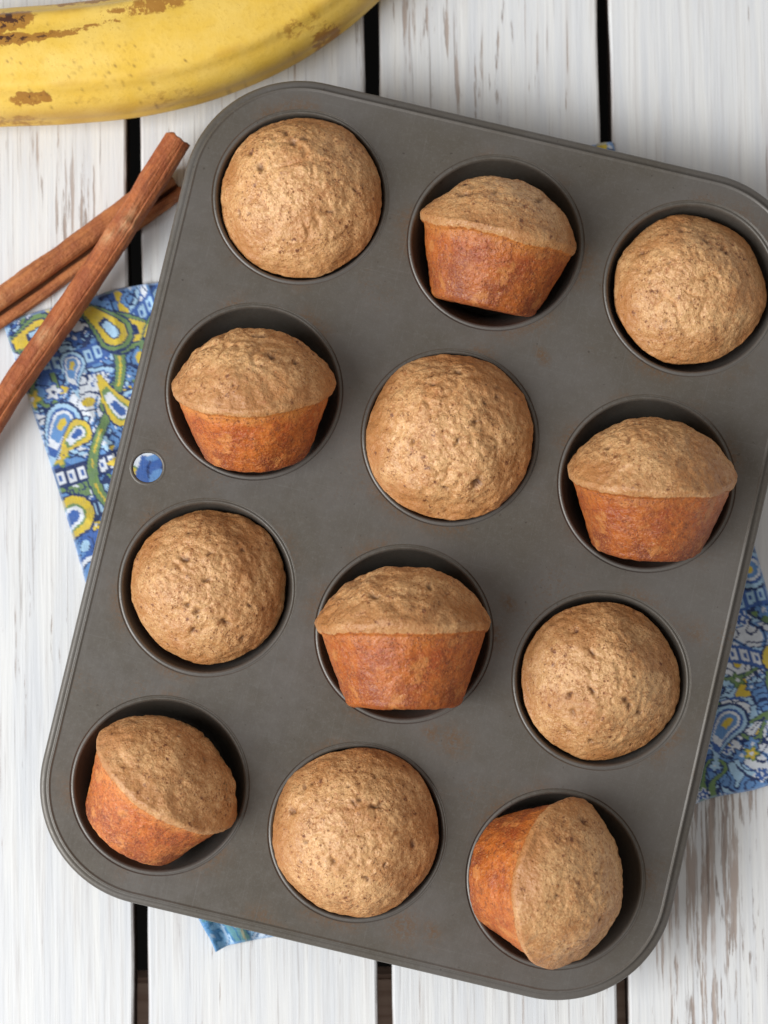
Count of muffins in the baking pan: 12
